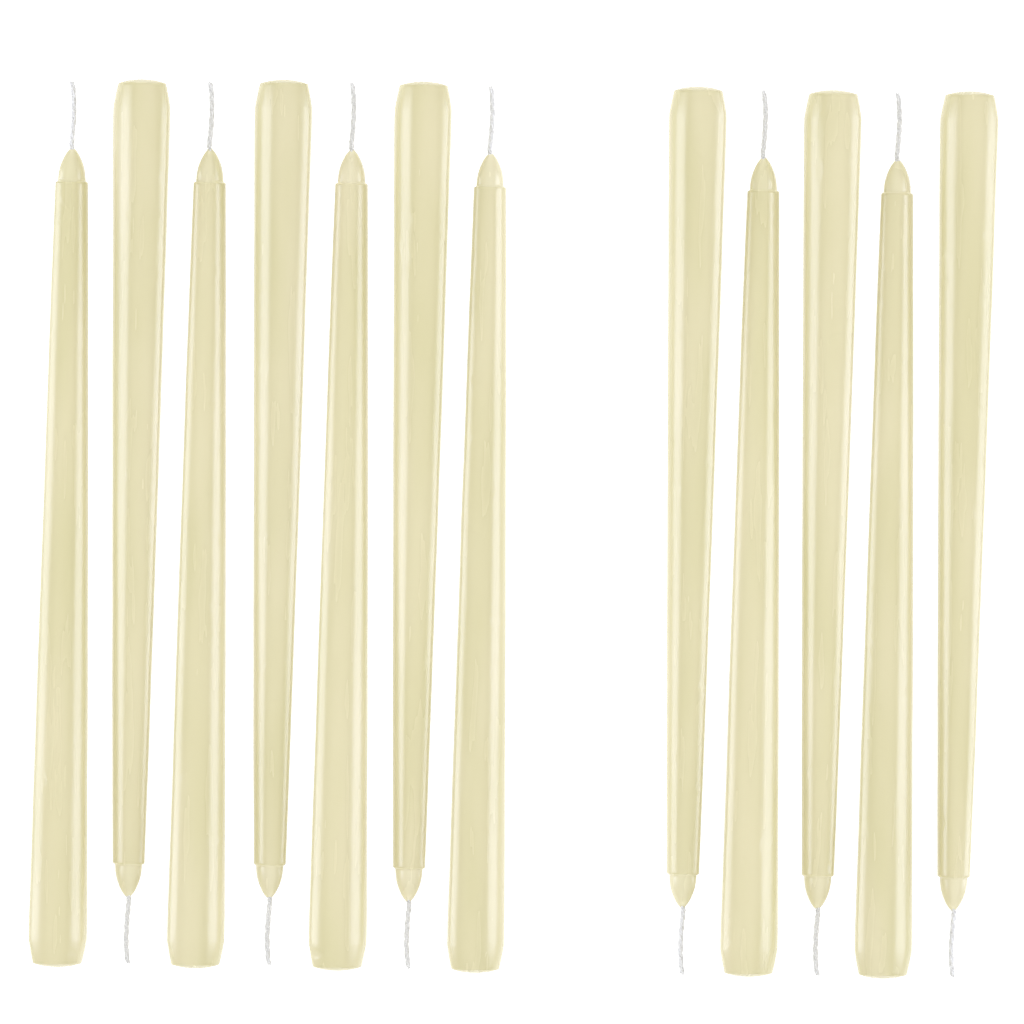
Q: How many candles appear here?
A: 12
